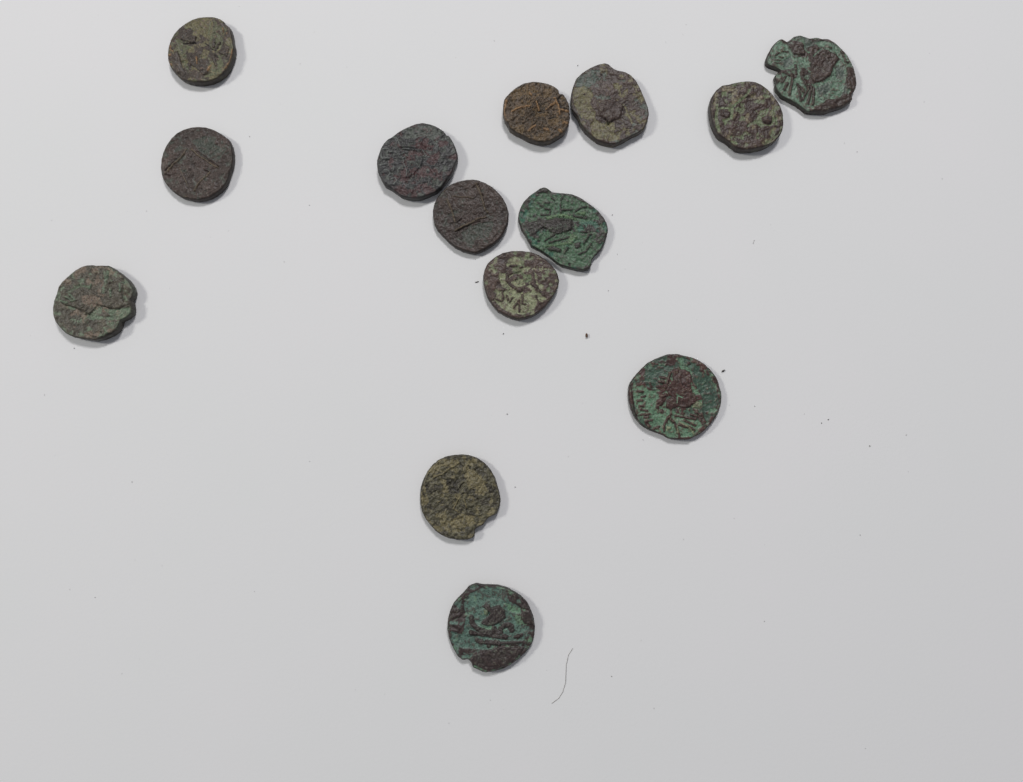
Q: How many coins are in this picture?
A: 14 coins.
